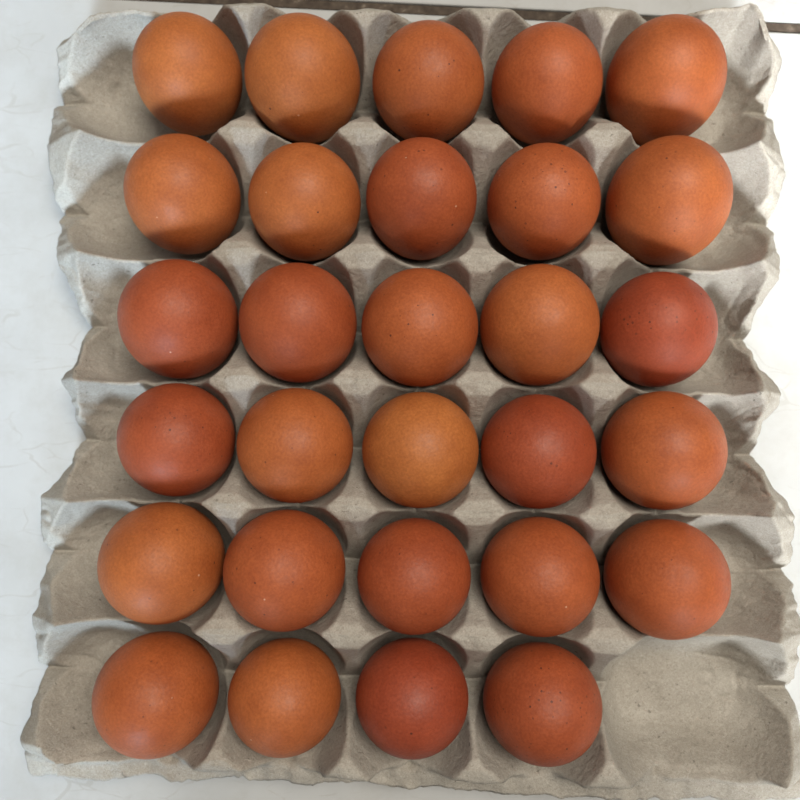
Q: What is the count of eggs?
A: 29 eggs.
